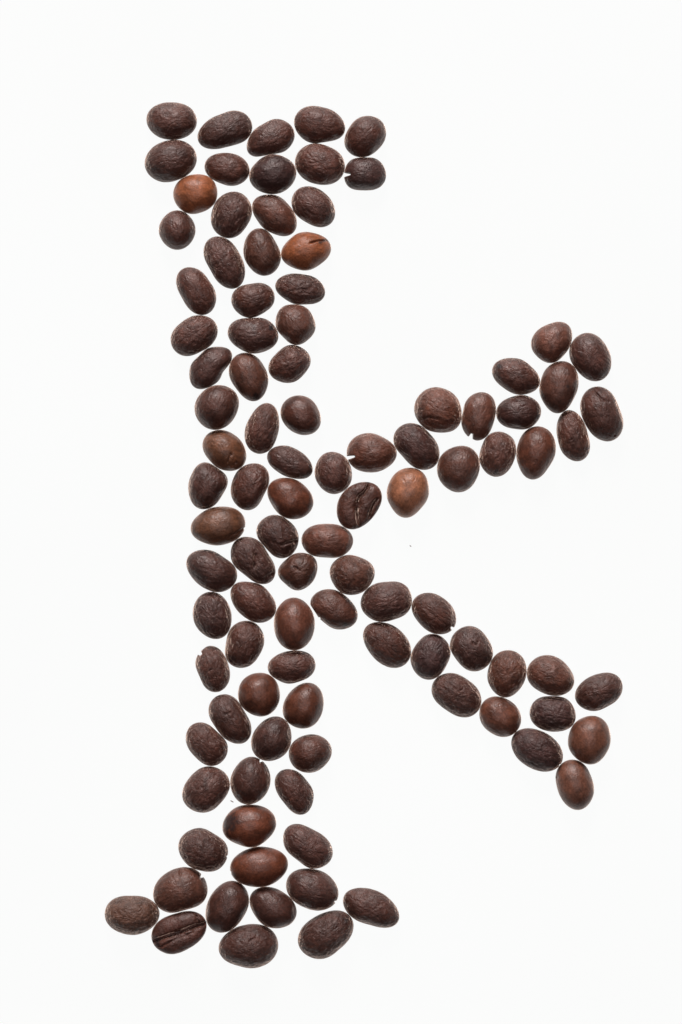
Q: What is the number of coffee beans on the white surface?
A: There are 102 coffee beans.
